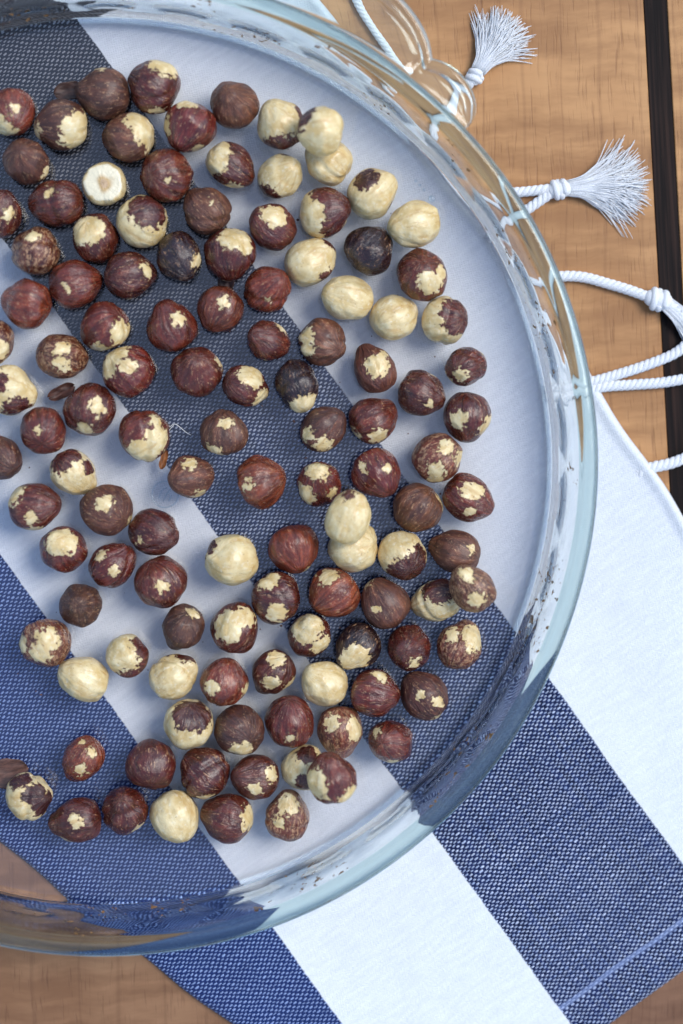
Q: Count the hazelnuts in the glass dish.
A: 118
